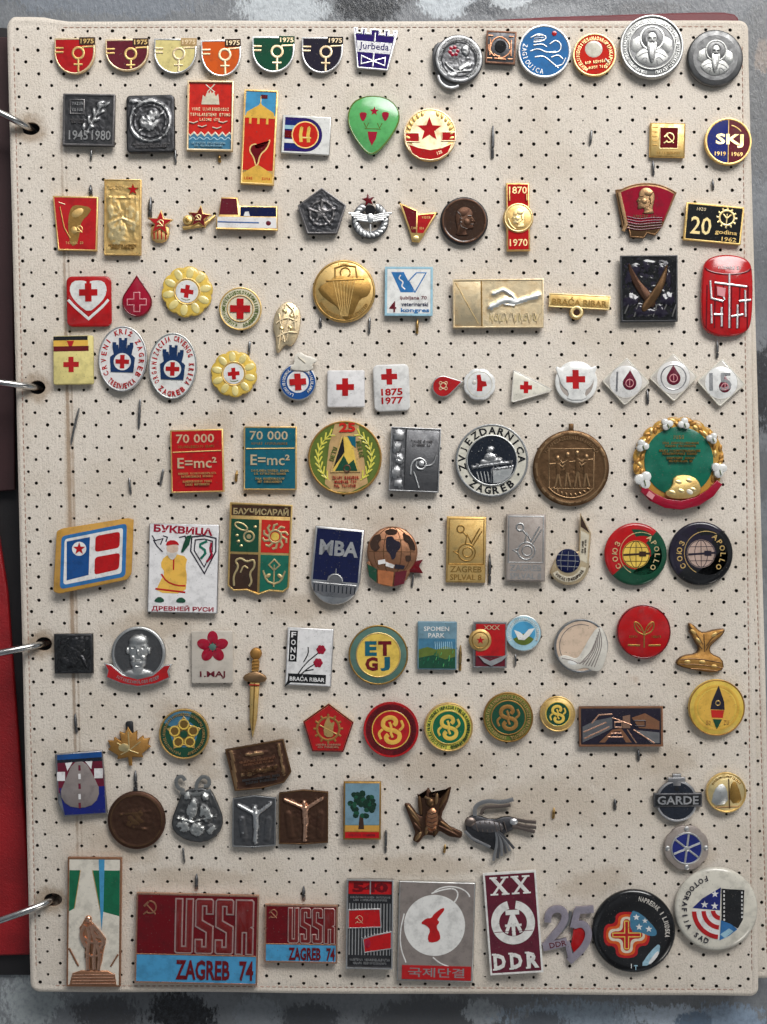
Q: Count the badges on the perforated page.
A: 118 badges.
